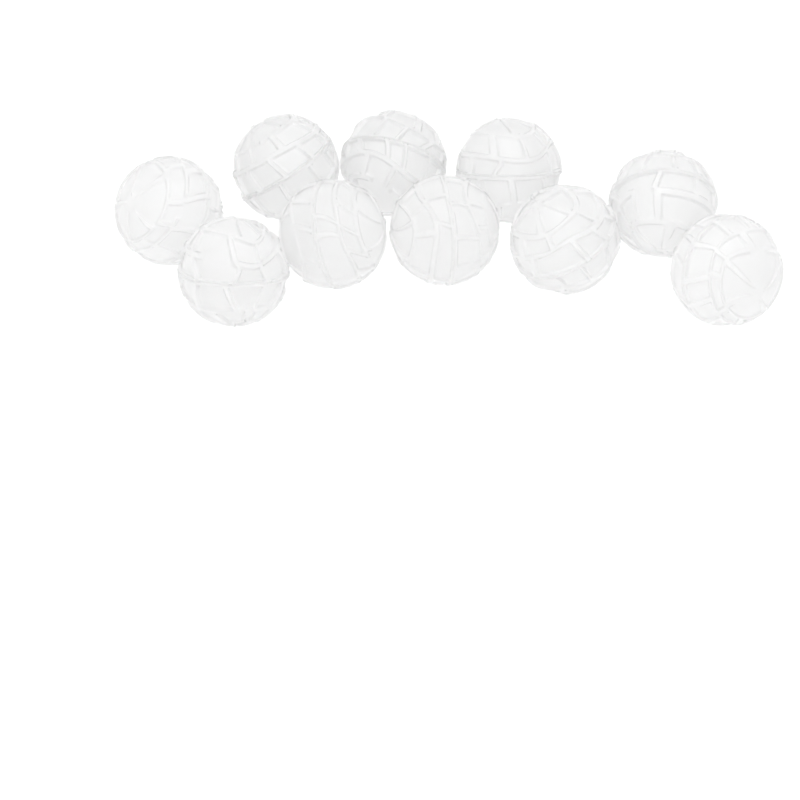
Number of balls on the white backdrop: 10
